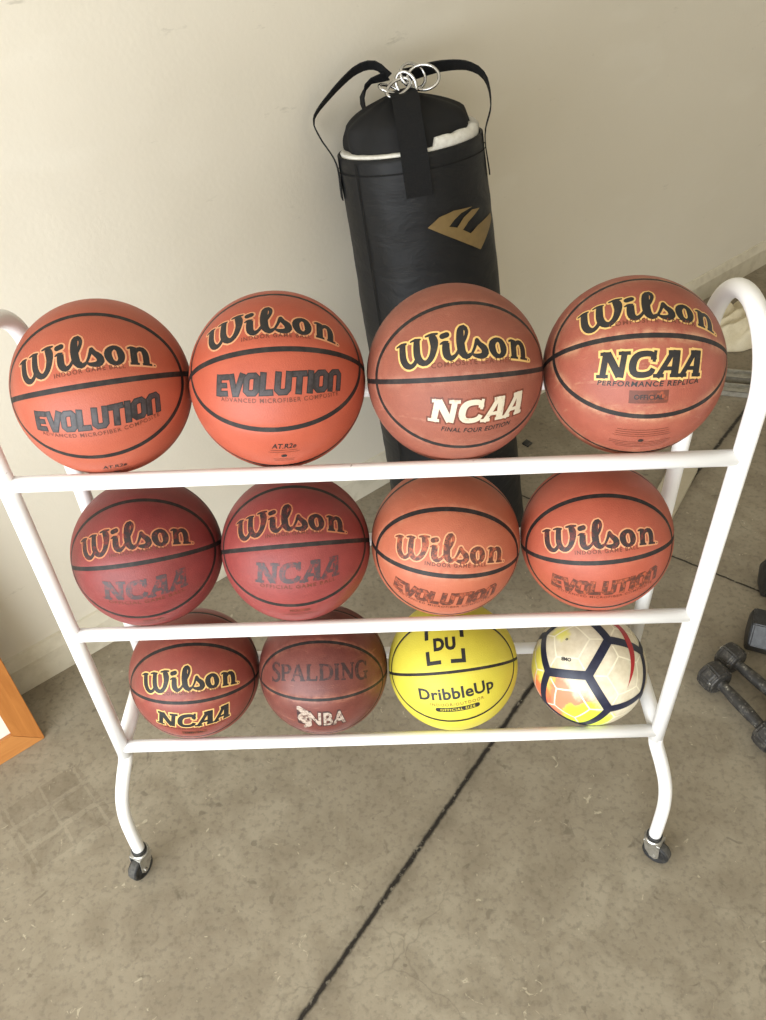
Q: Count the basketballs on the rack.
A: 11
